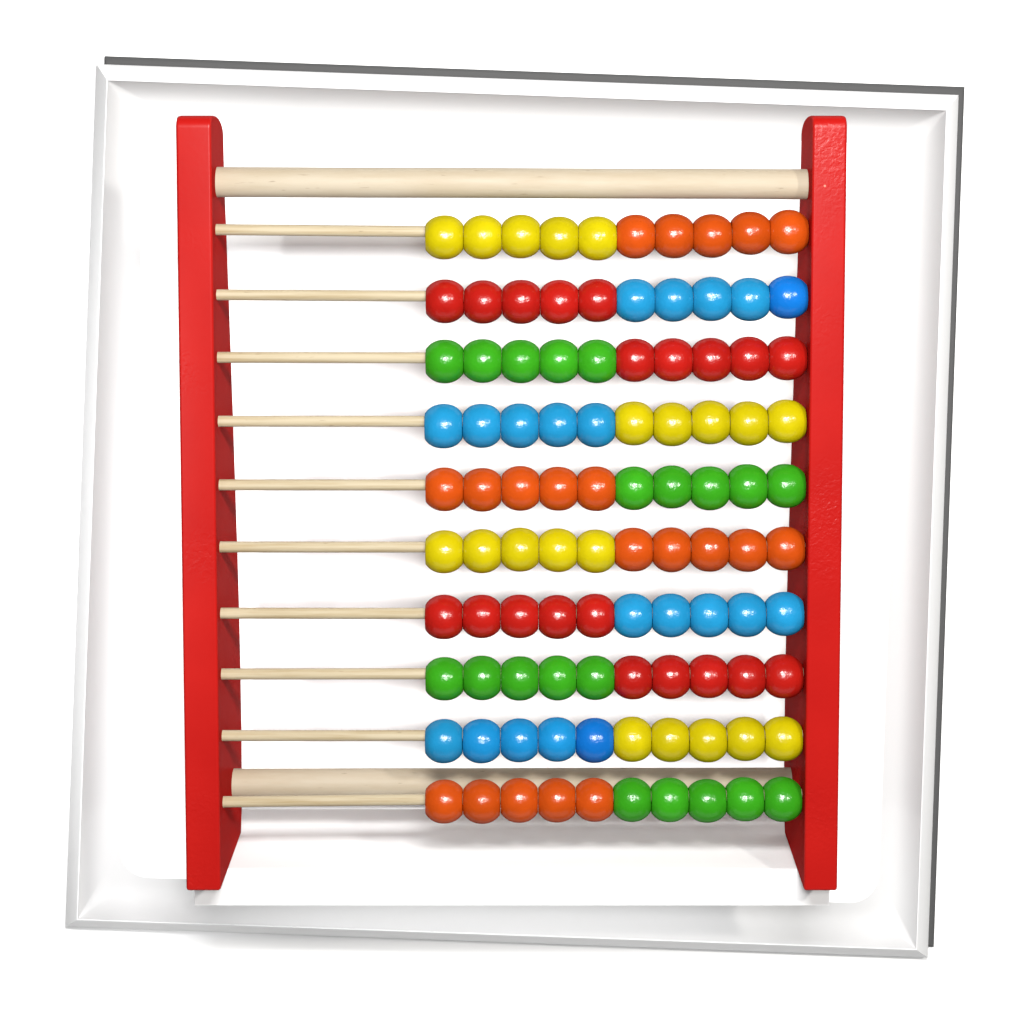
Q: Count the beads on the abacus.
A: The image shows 100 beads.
